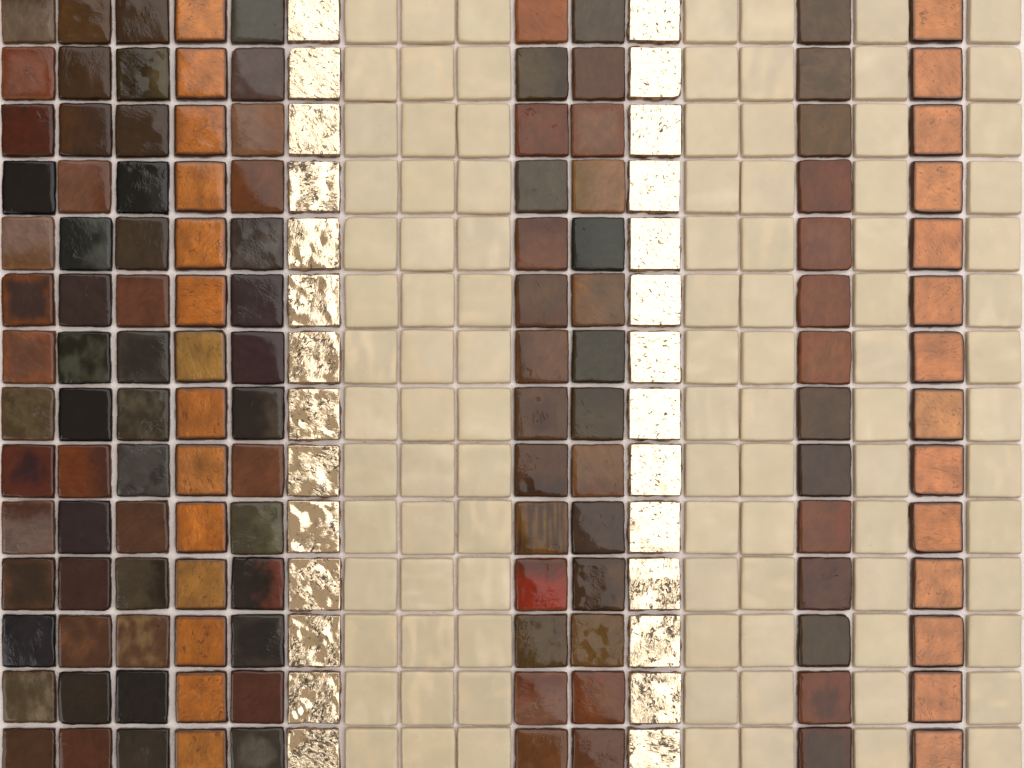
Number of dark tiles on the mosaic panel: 98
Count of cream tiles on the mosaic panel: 98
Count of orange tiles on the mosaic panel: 28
